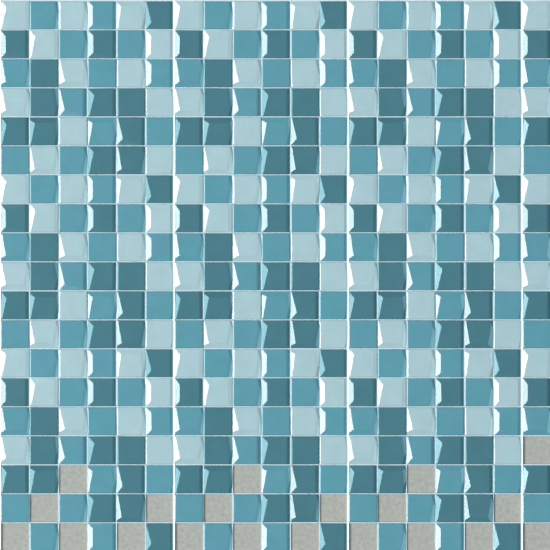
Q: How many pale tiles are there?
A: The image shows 104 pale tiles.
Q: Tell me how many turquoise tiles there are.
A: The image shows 120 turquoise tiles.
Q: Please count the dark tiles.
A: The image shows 117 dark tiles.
